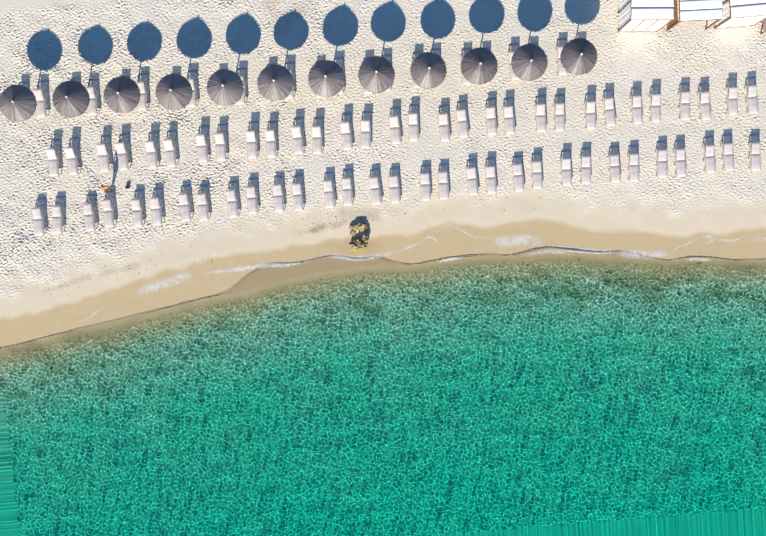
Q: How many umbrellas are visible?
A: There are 12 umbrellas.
